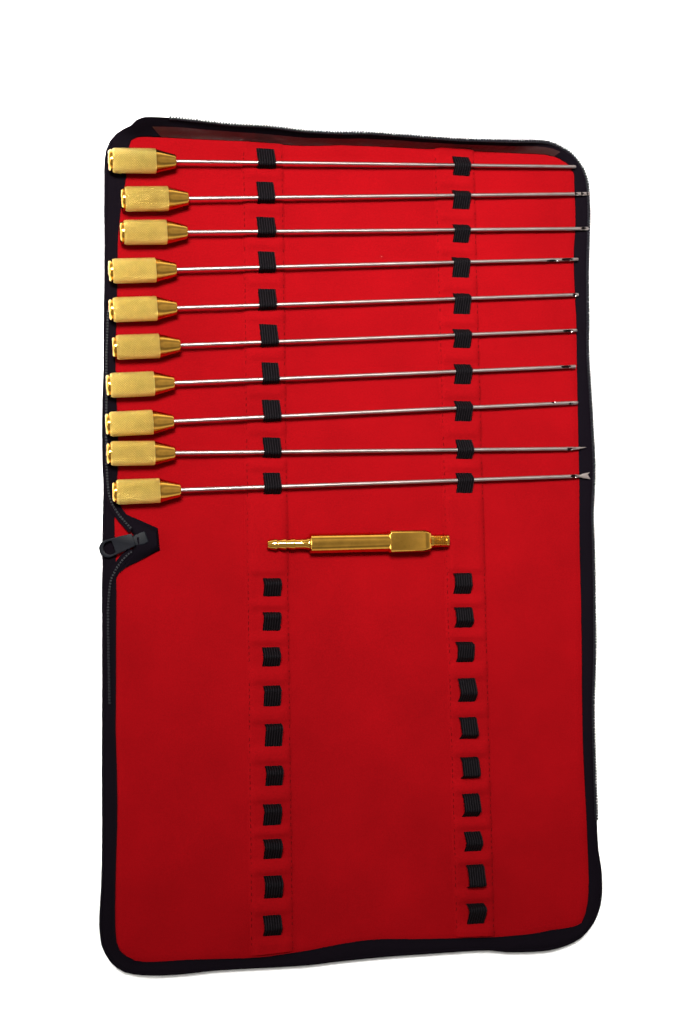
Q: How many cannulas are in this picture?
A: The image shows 10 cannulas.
